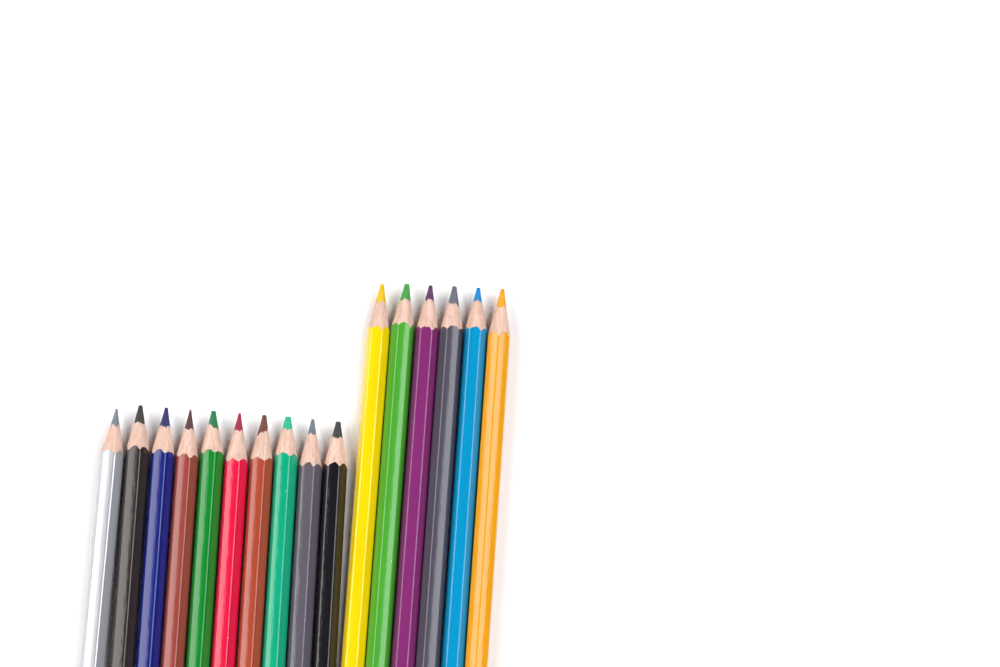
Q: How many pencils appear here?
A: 16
